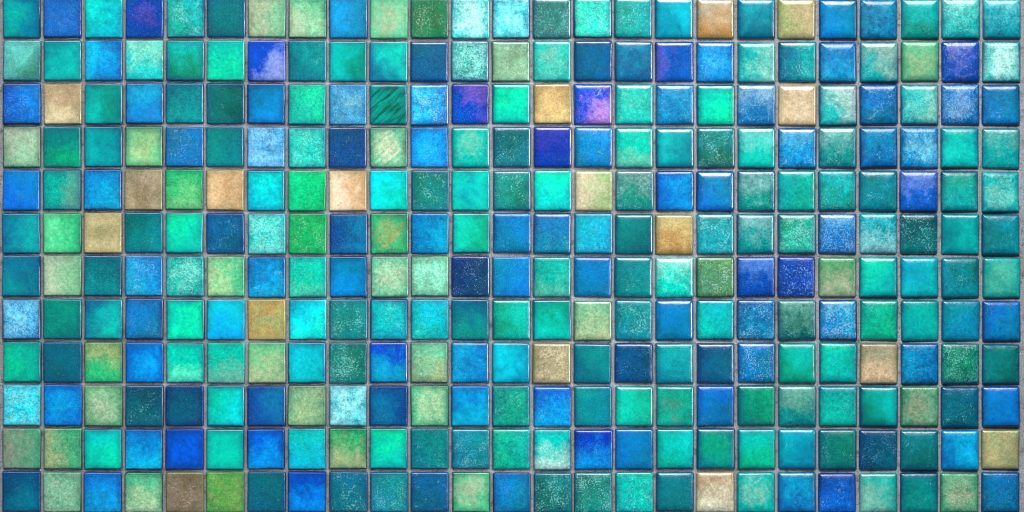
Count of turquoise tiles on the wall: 157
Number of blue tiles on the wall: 90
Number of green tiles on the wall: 36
